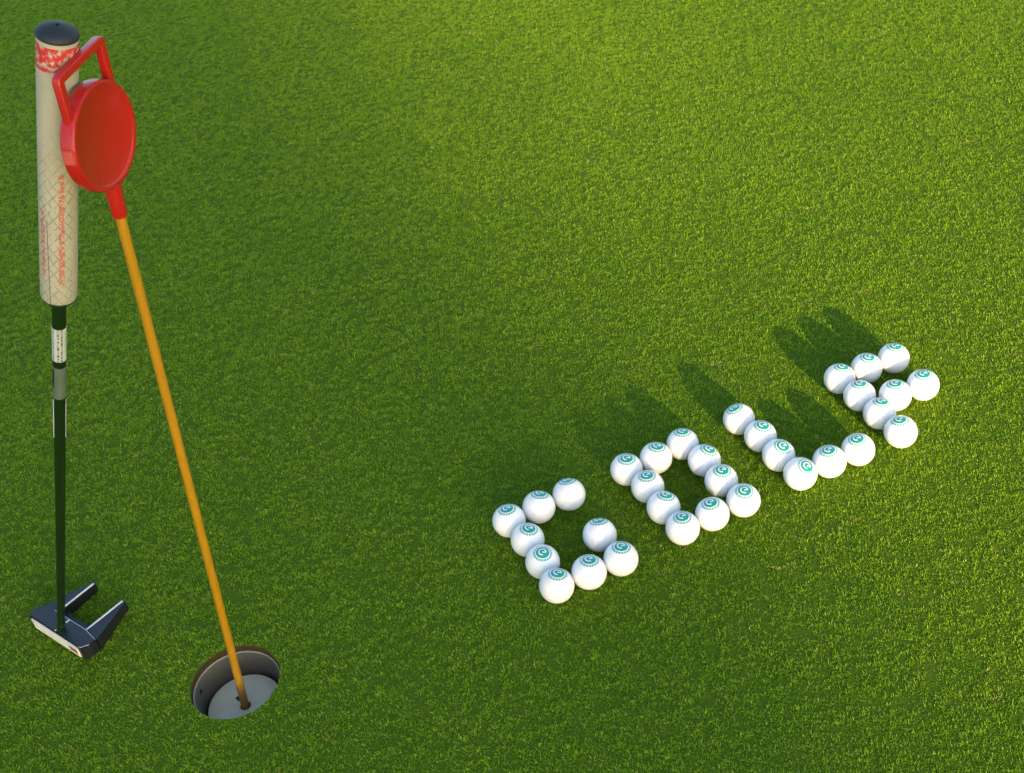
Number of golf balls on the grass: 33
